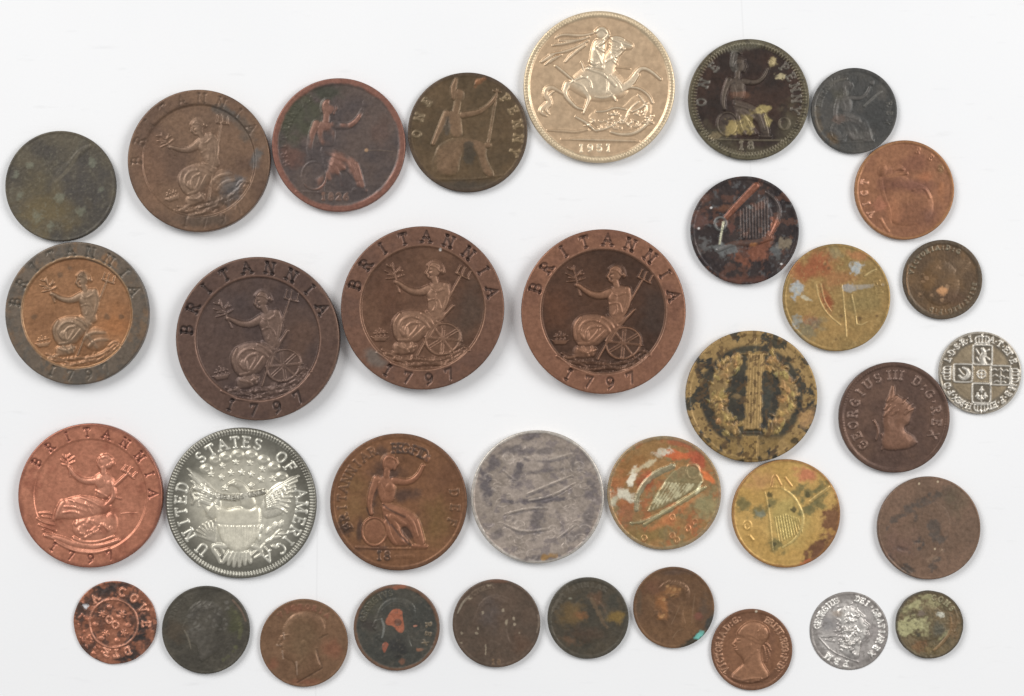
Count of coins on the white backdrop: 35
